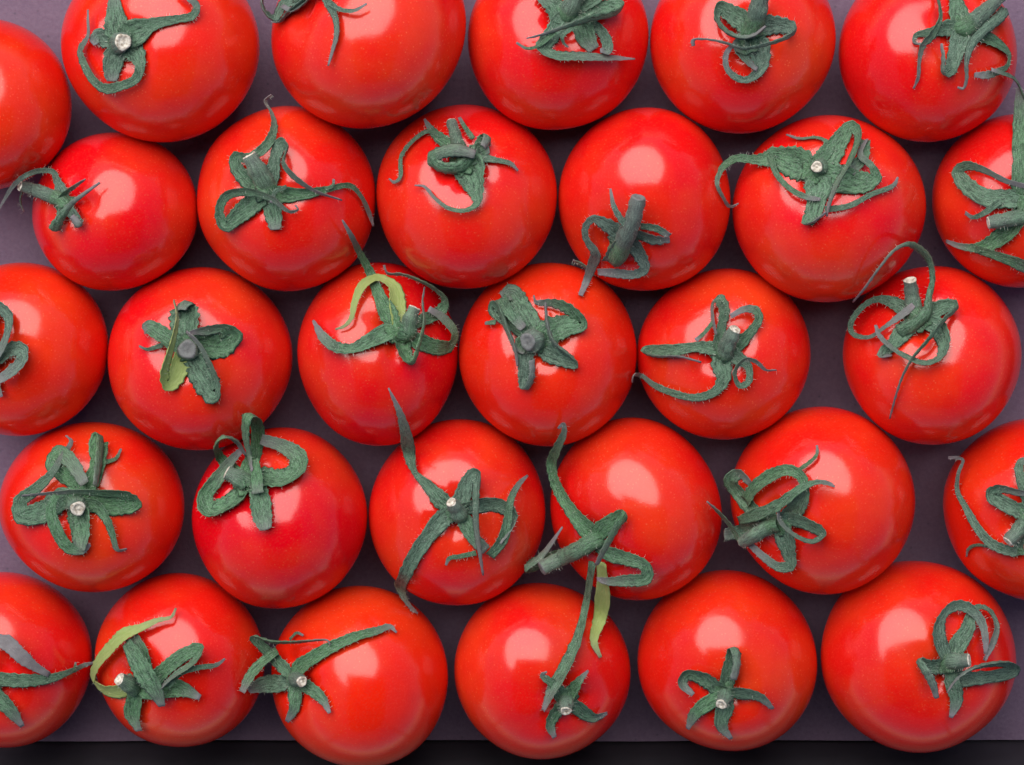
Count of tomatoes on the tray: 30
